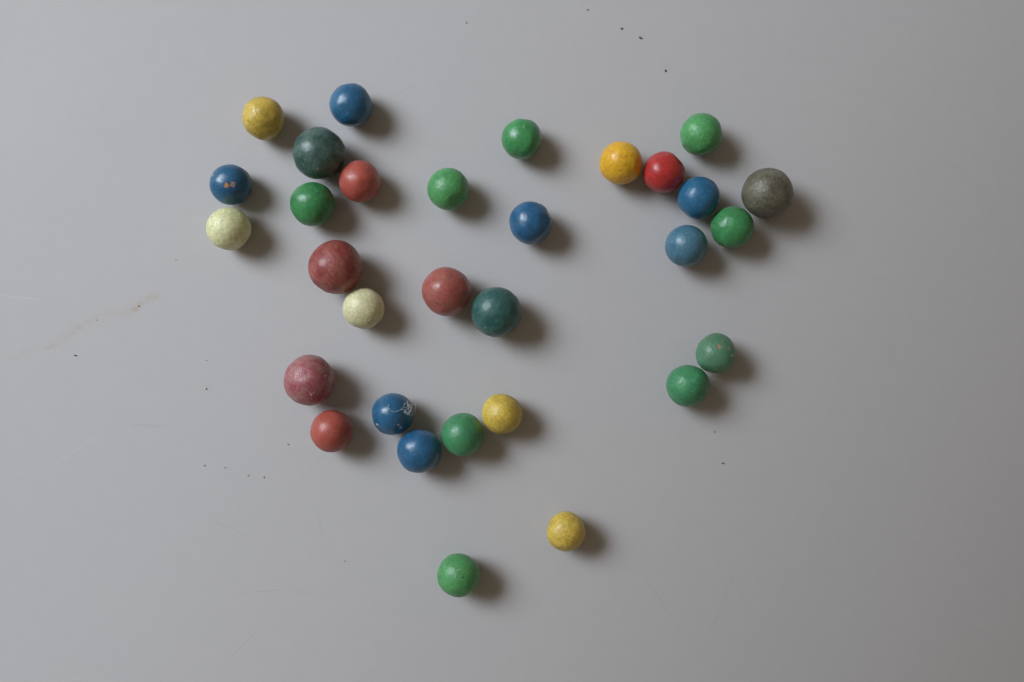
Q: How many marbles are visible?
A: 31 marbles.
